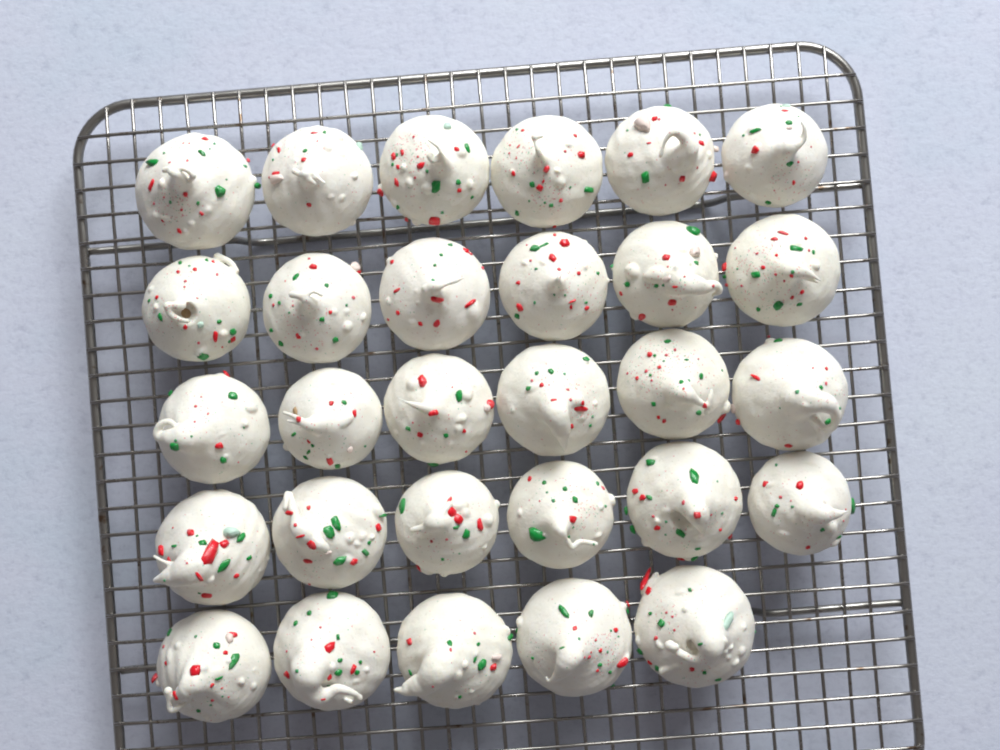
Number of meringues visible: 29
